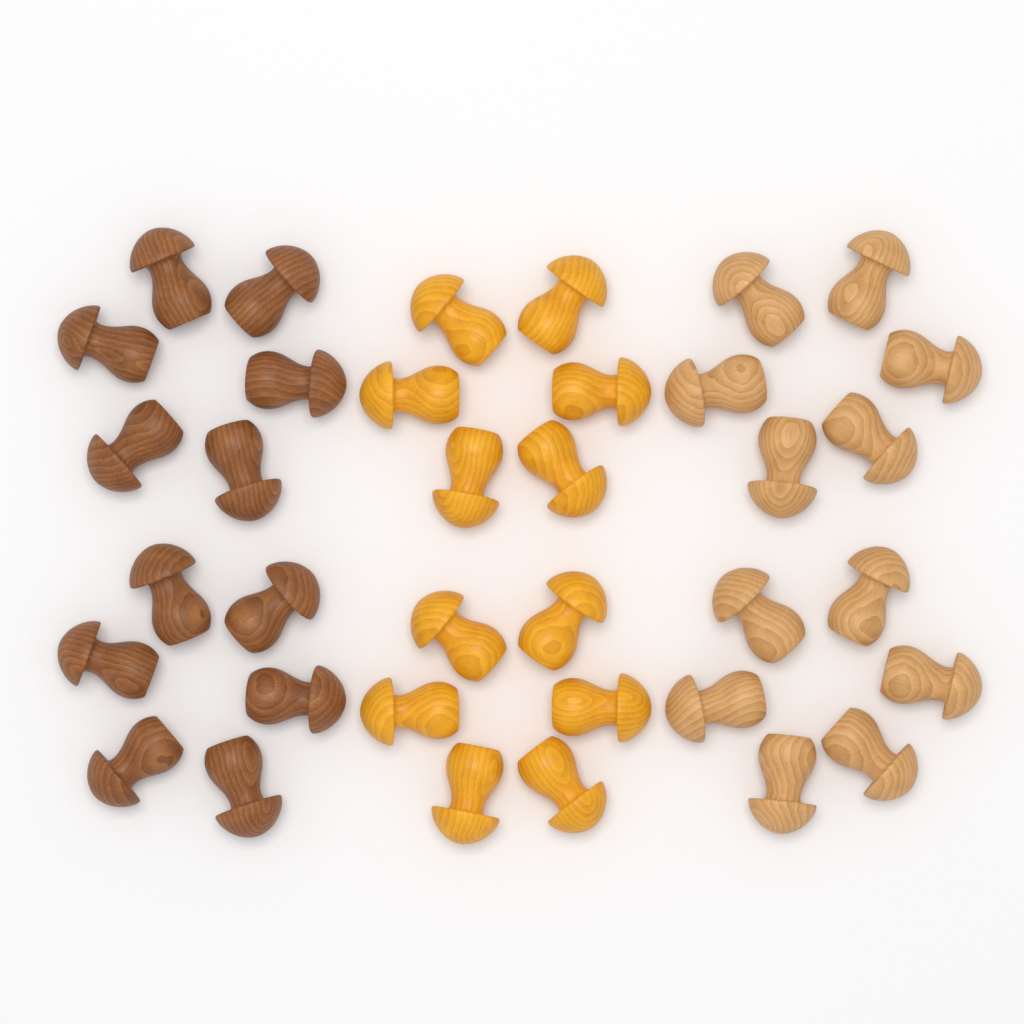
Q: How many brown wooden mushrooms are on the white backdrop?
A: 12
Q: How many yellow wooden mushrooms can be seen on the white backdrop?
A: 12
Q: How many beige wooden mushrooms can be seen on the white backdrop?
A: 12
